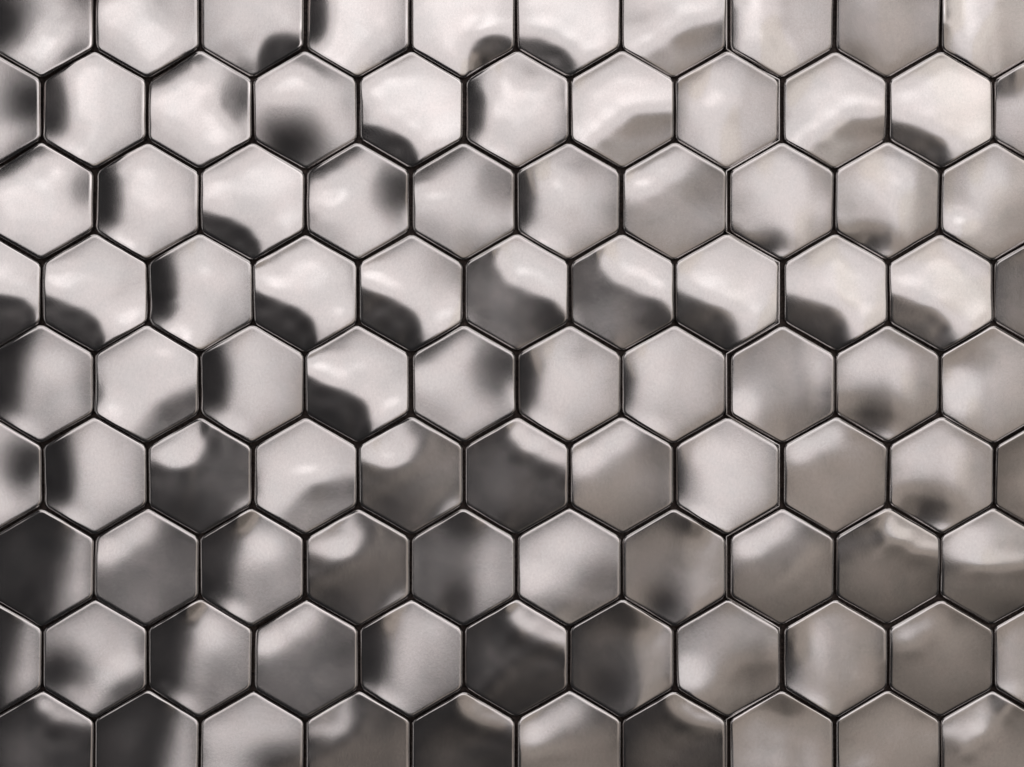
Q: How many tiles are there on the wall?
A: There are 94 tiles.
